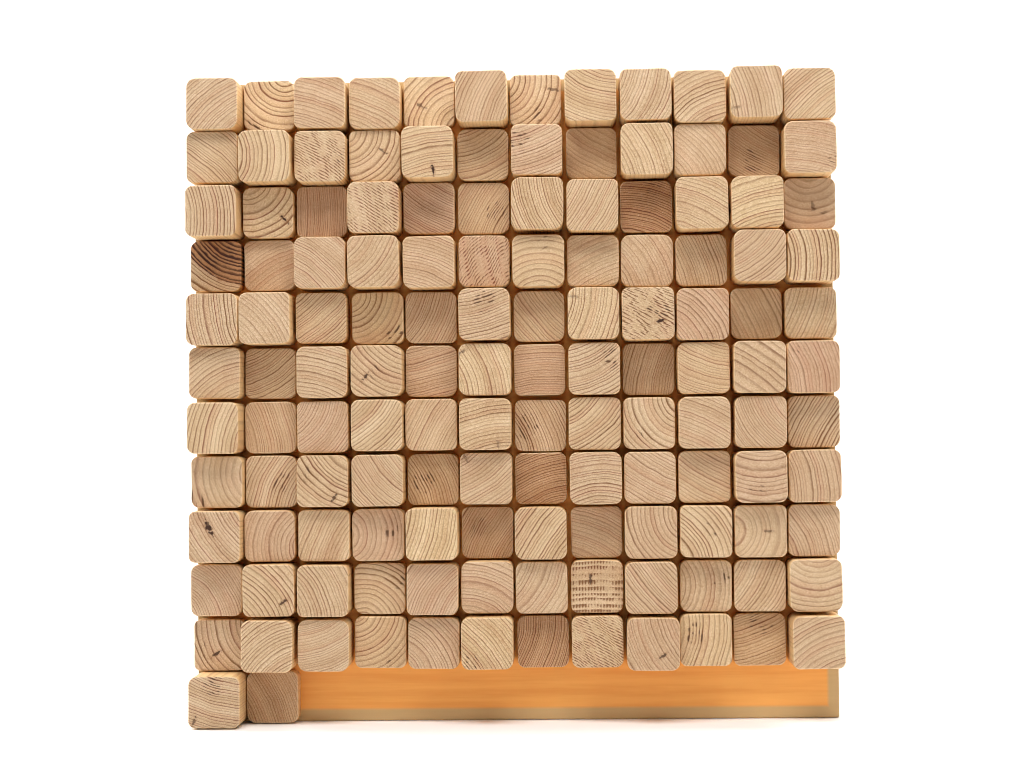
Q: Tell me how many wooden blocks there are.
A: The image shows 134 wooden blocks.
